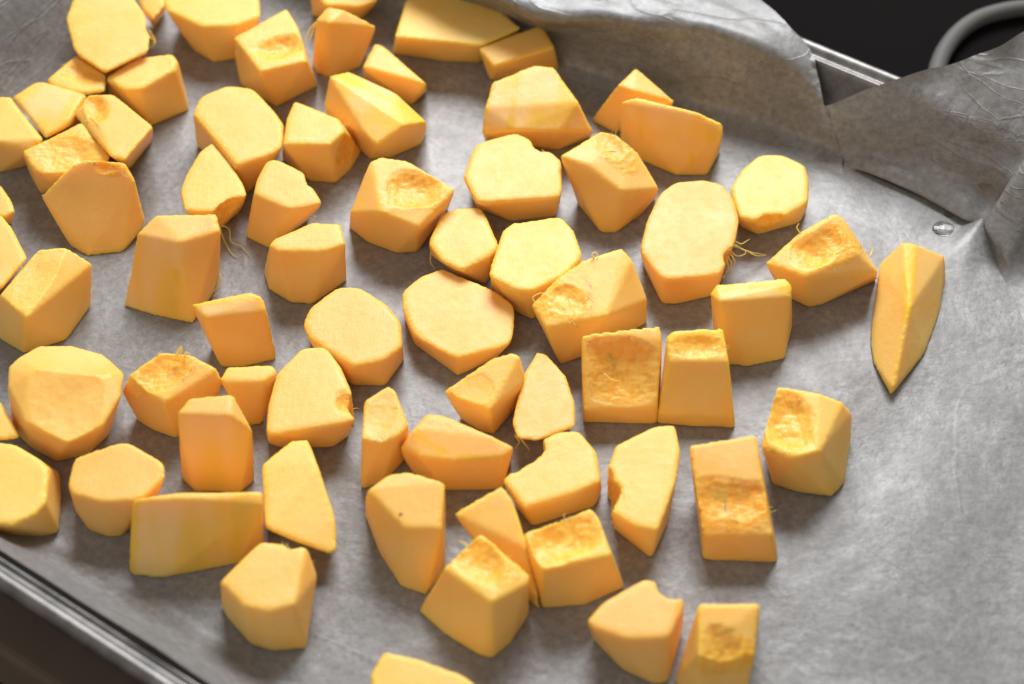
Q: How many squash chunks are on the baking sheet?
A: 71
